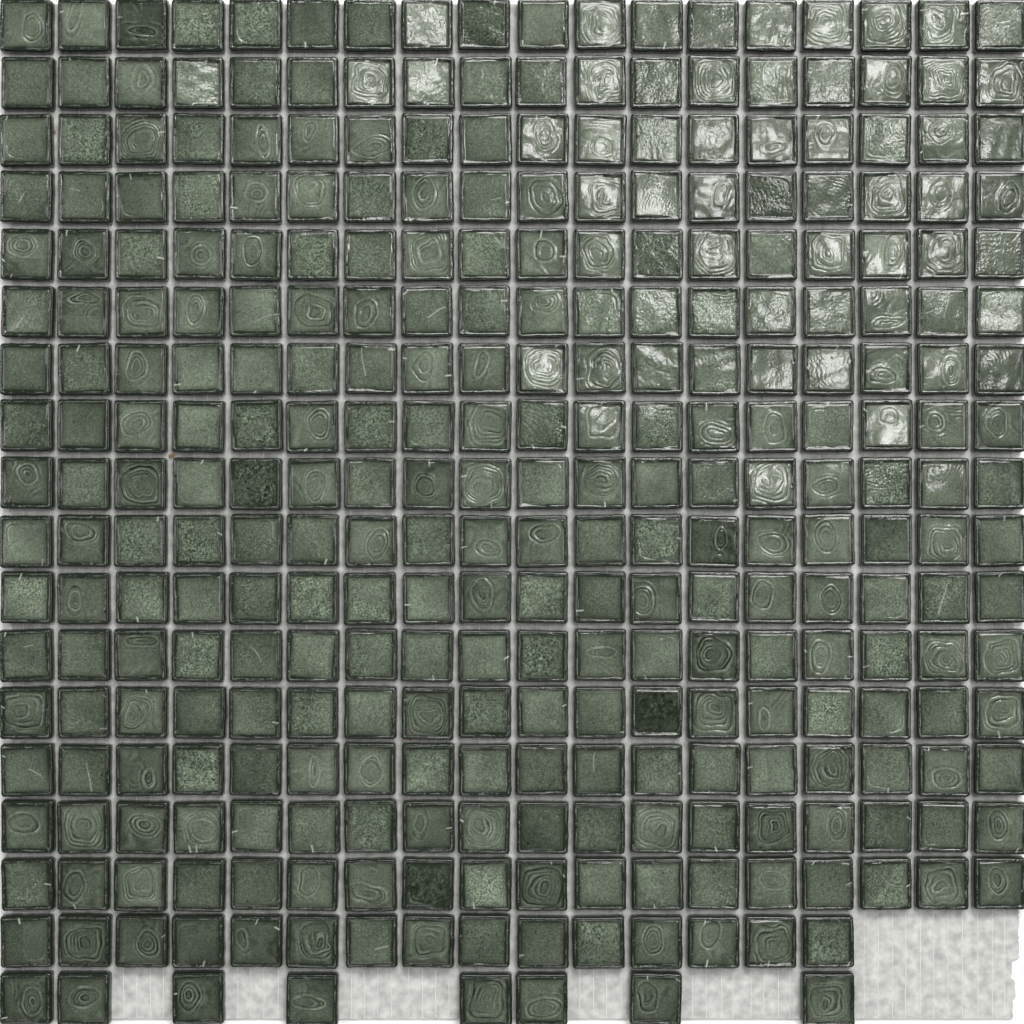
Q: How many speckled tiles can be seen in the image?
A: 173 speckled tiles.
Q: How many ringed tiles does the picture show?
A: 138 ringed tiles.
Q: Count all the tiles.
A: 311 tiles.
